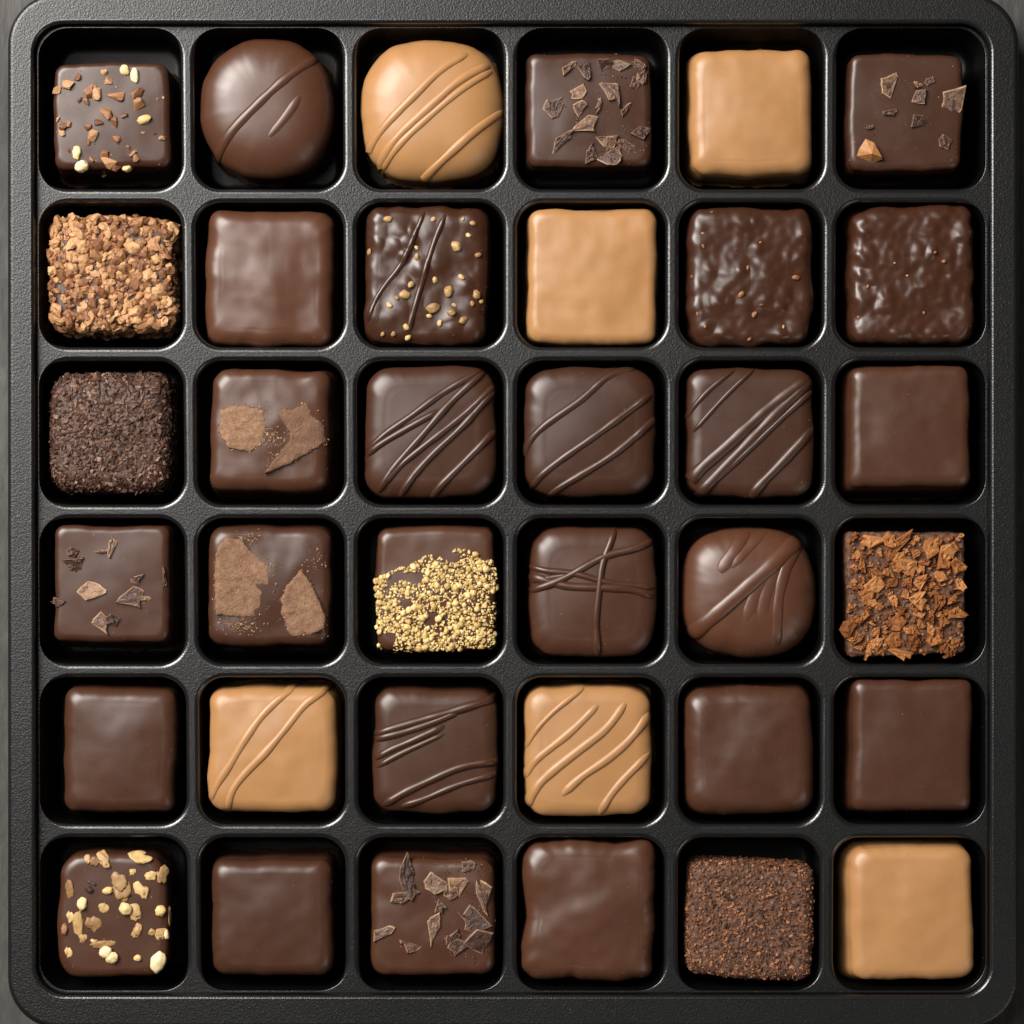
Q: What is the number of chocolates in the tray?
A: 36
